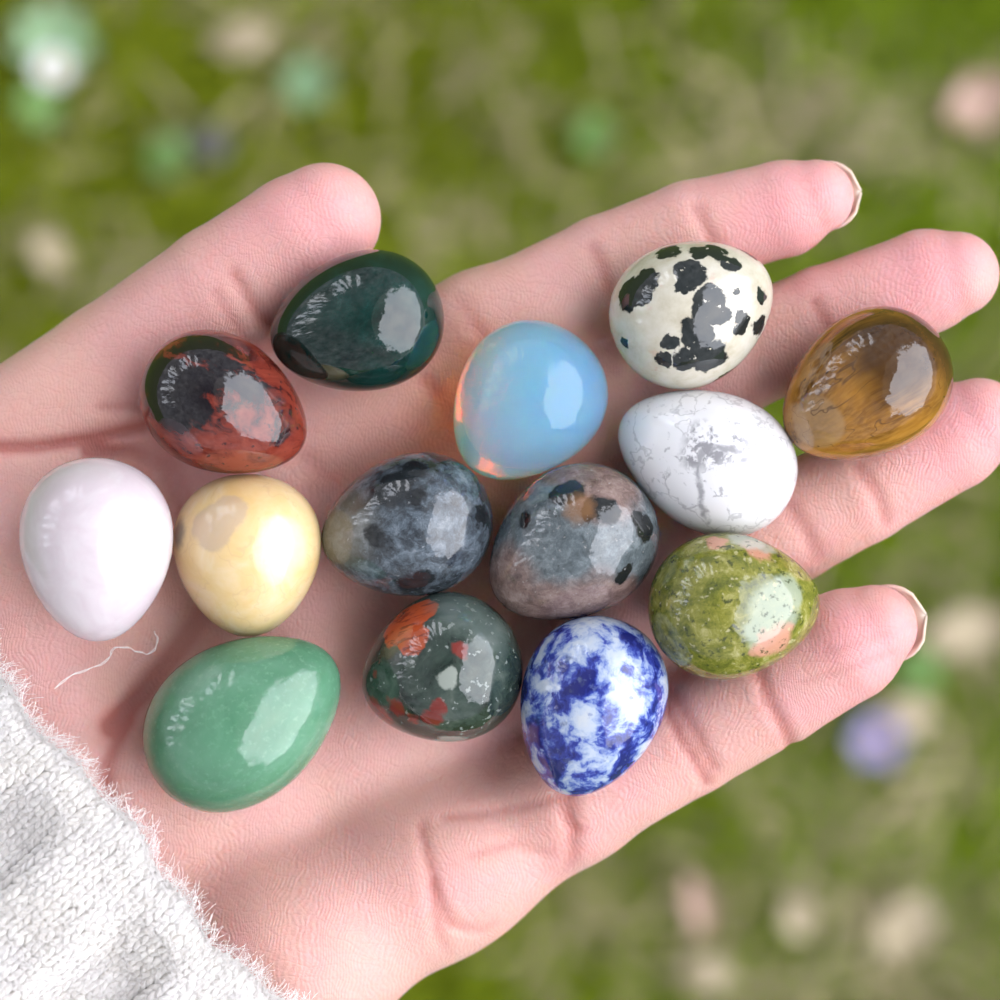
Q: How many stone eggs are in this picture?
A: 14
